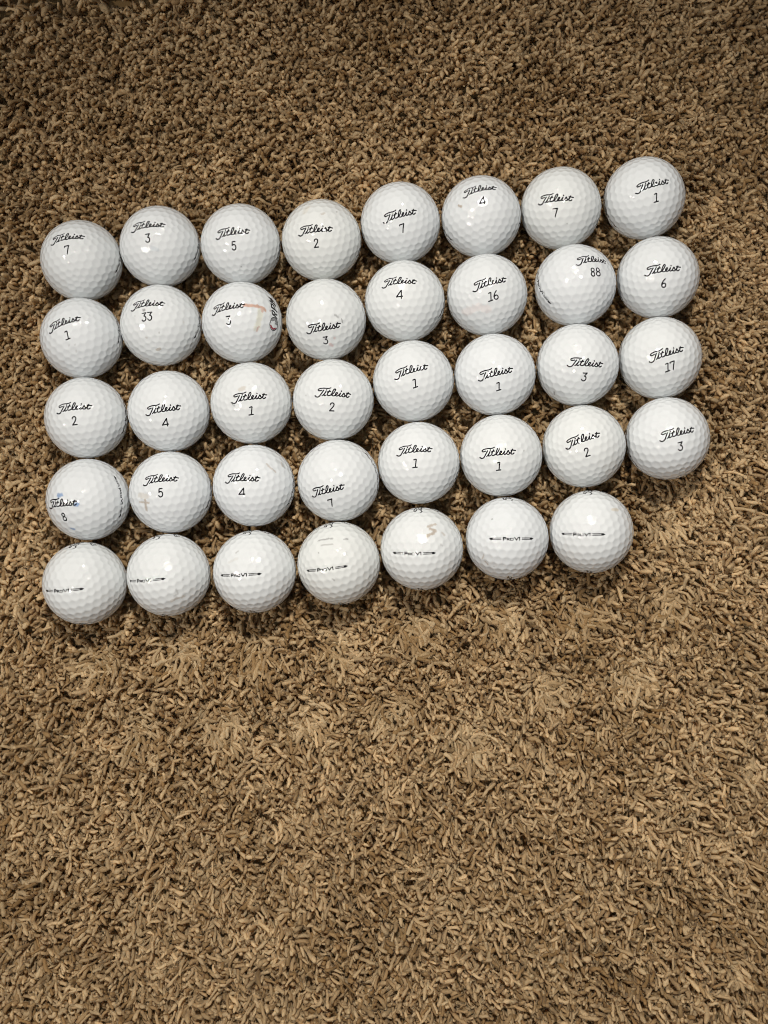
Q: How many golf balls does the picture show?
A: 39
